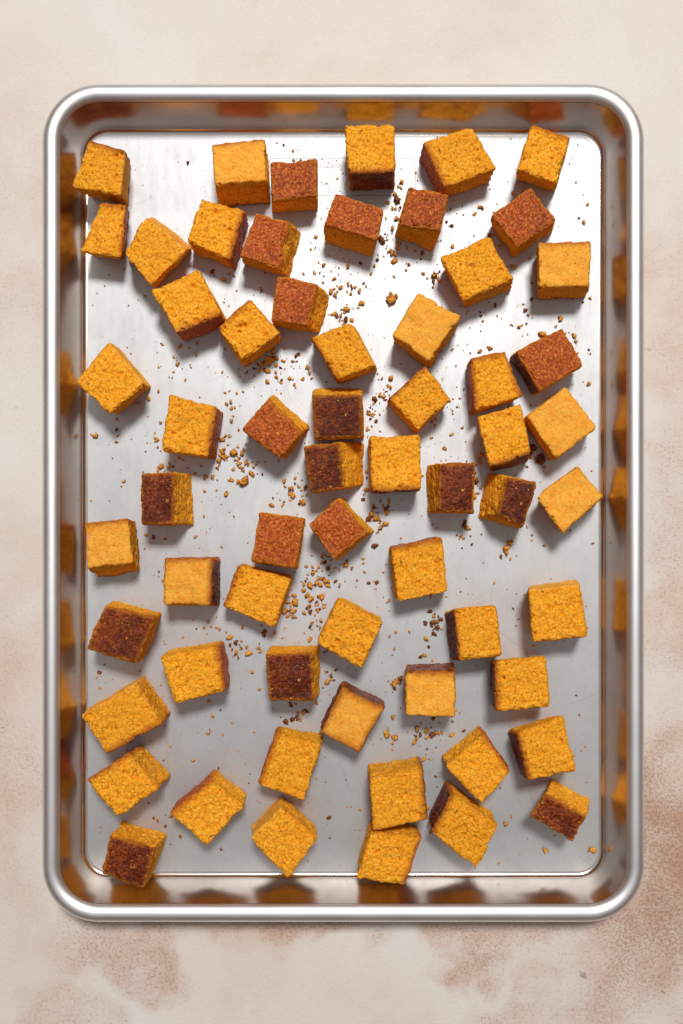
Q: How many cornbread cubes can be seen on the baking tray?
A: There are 62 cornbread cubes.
